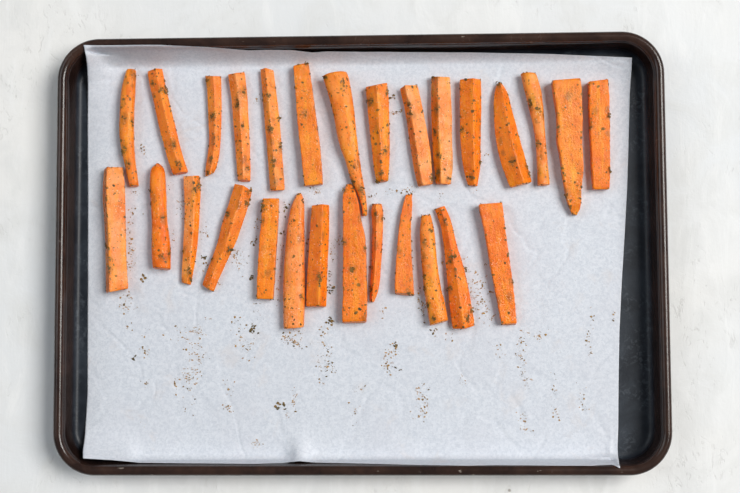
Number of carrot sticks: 28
